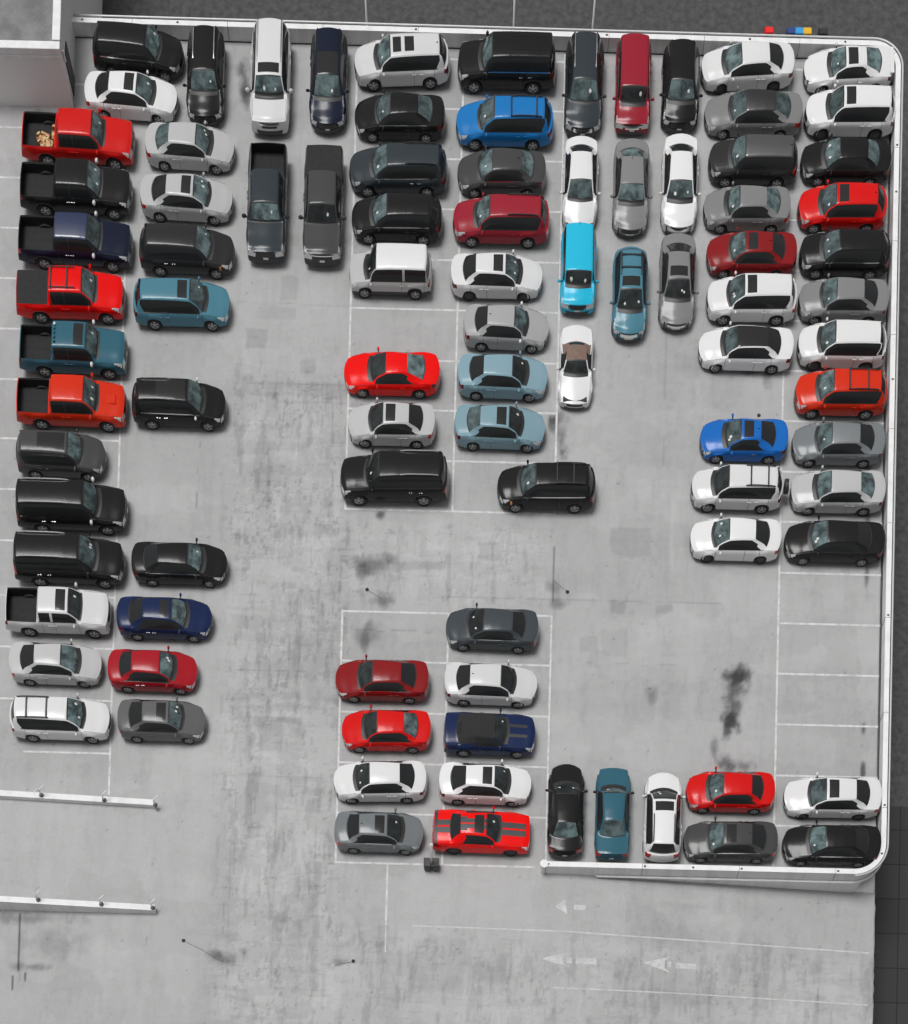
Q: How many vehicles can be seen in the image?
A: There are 92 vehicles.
